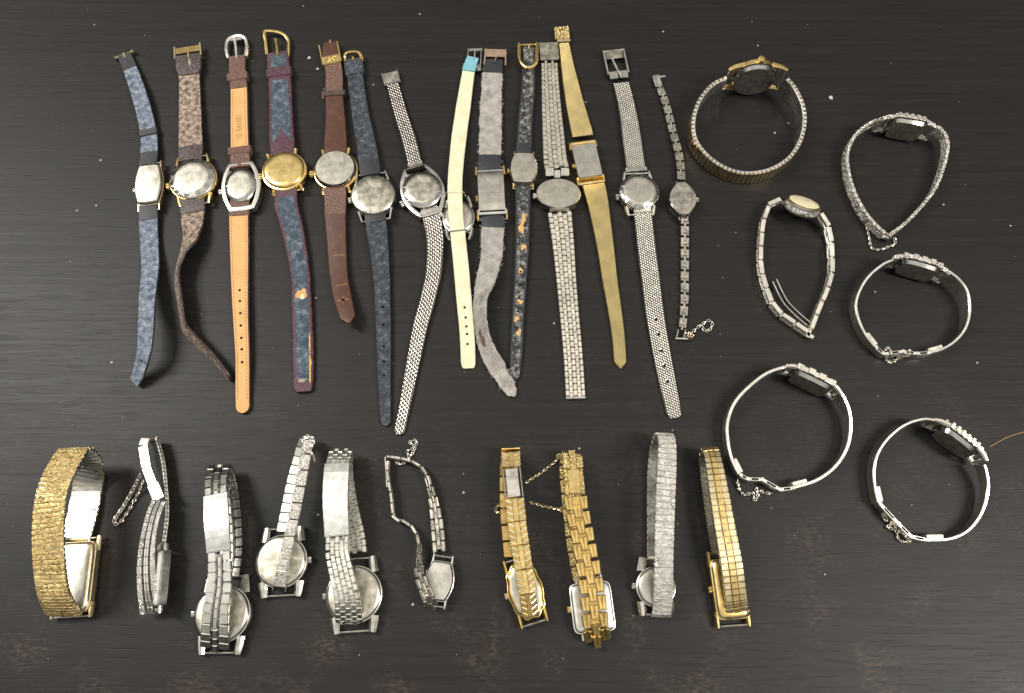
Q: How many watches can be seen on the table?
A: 30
